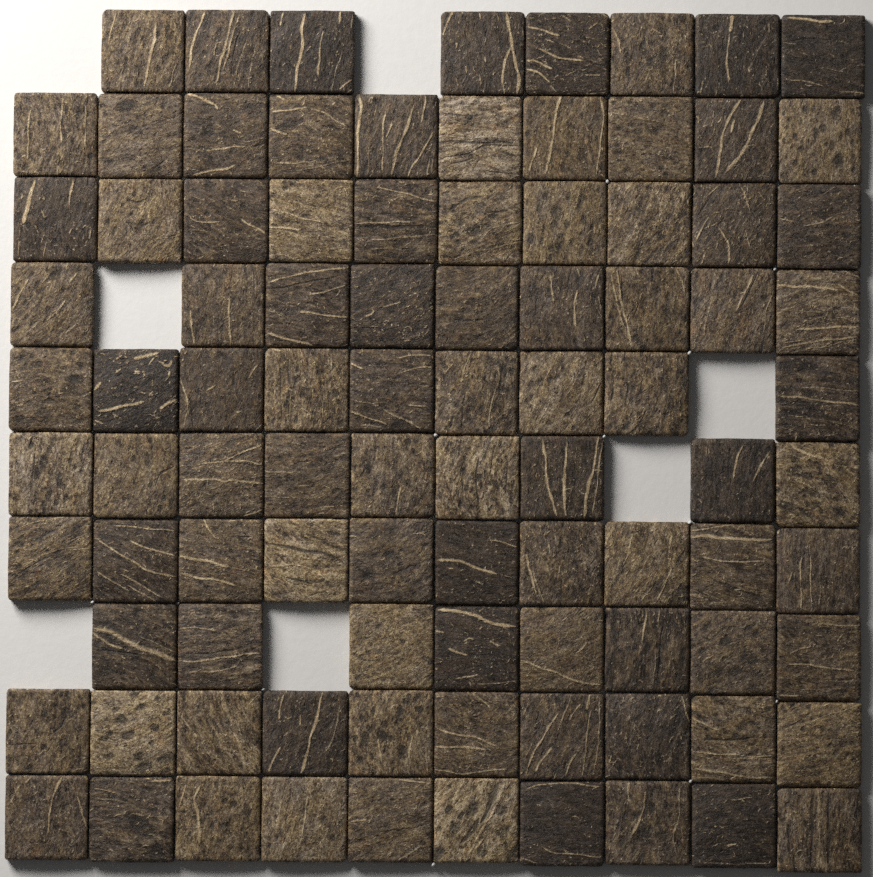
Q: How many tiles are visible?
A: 93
